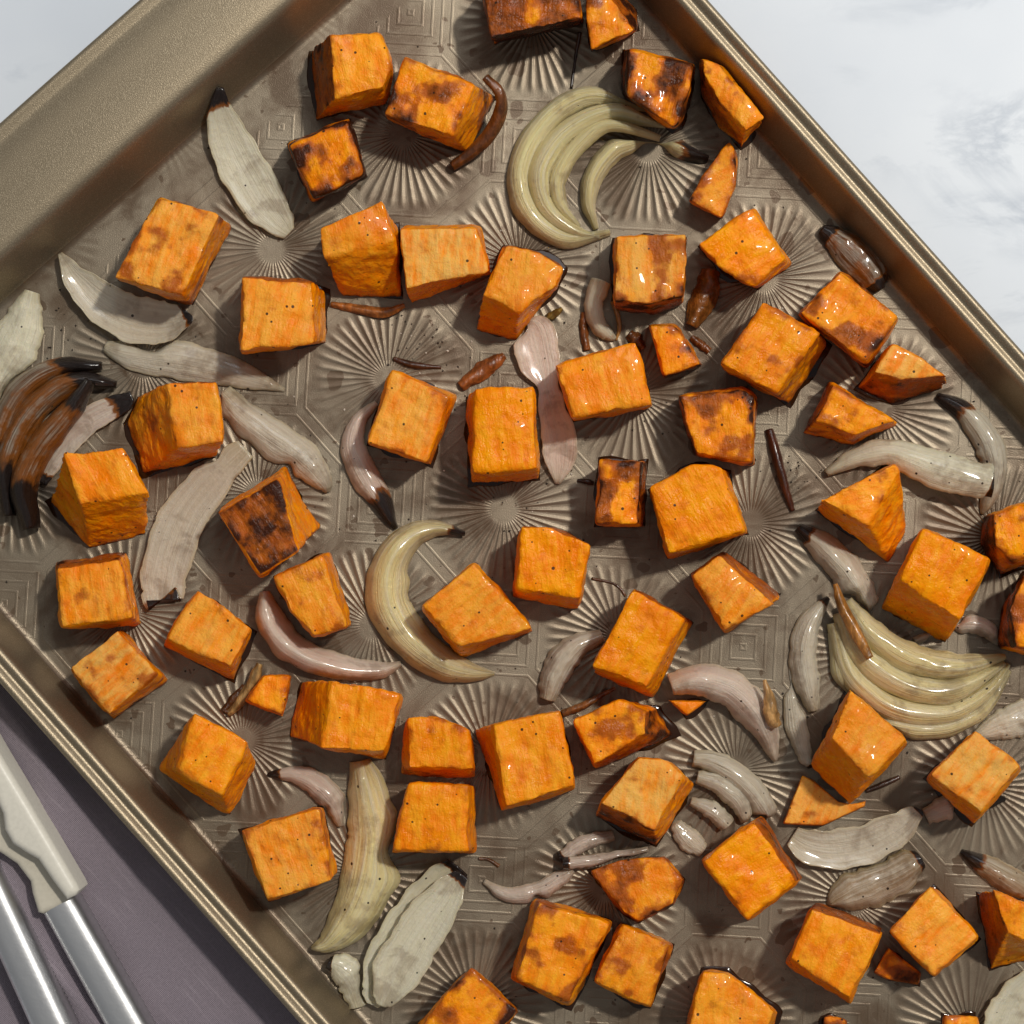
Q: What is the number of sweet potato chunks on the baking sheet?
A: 66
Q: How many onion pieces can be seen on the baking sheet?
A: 38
